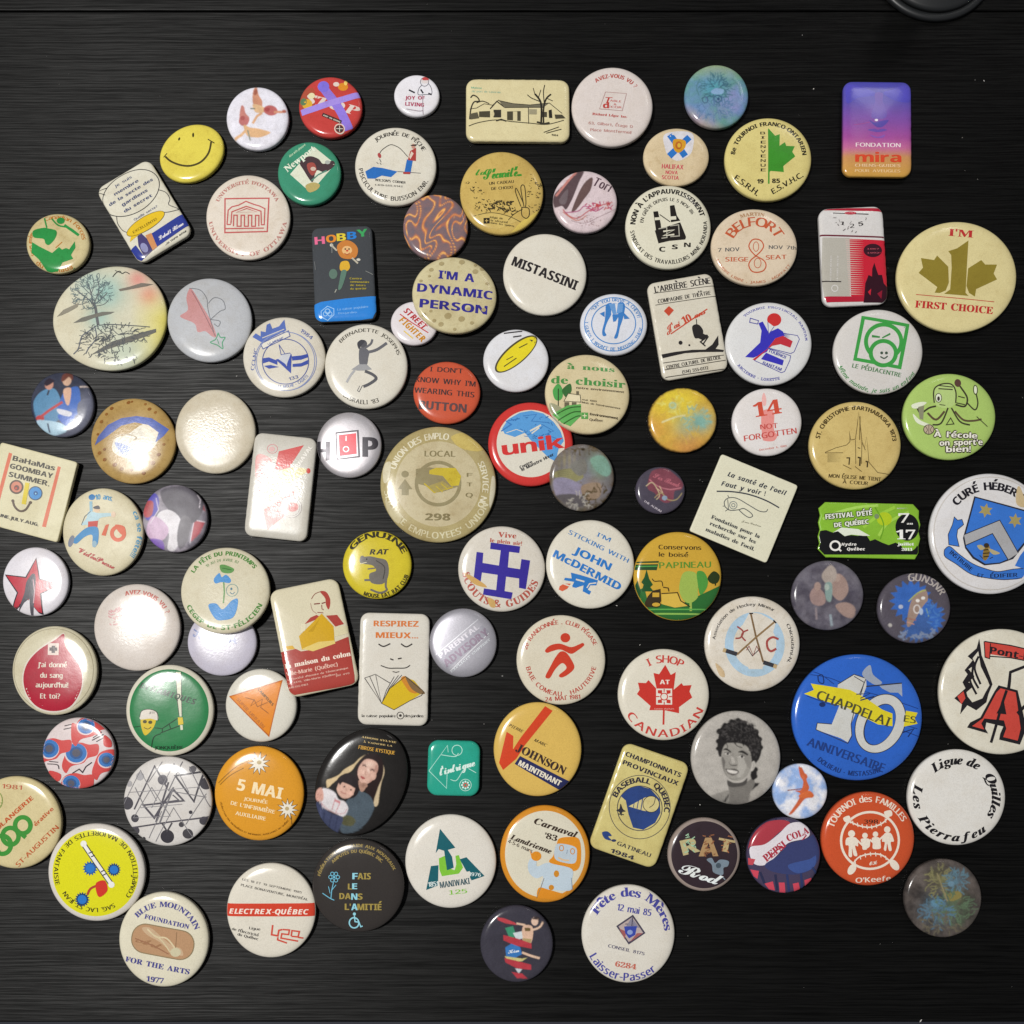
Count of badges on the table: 100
